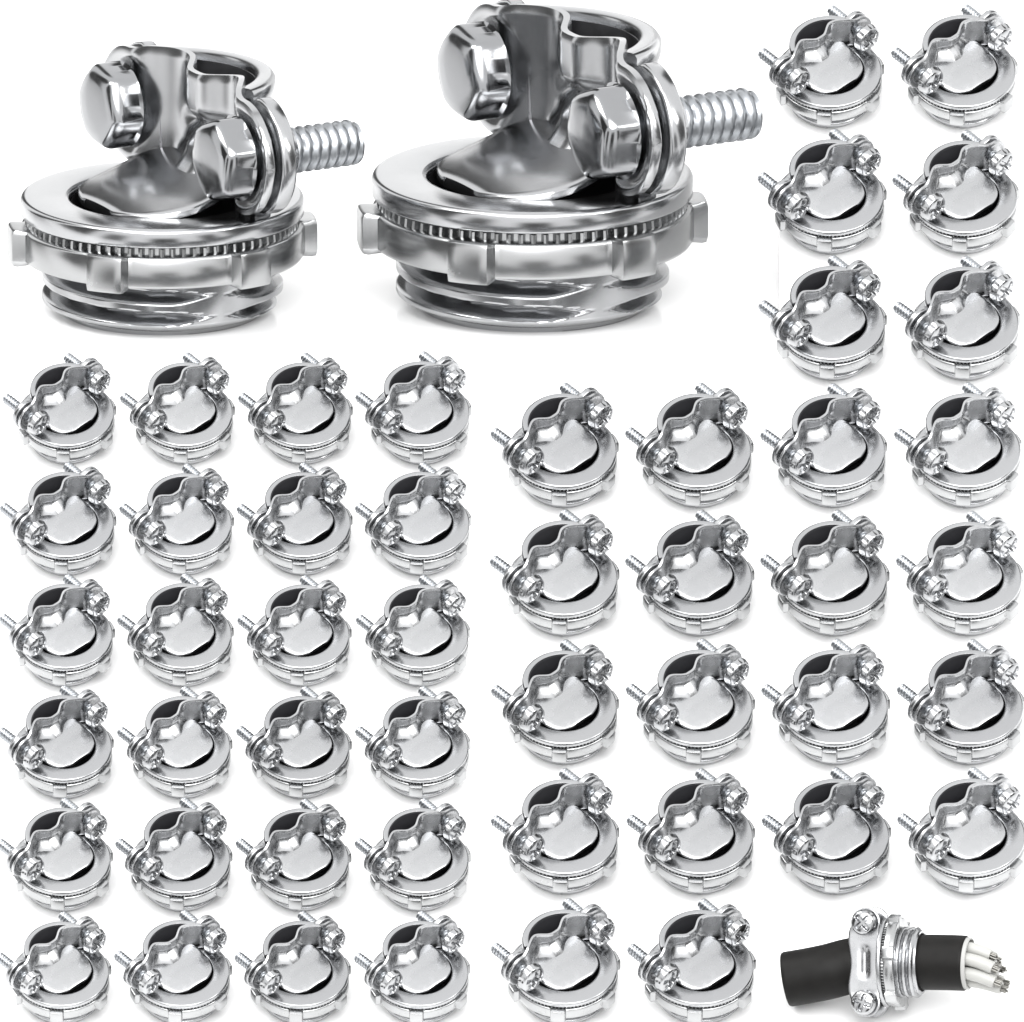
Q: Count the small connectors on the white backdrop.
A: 49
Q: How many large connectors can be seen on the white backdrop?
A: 2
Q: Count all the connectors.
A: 51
